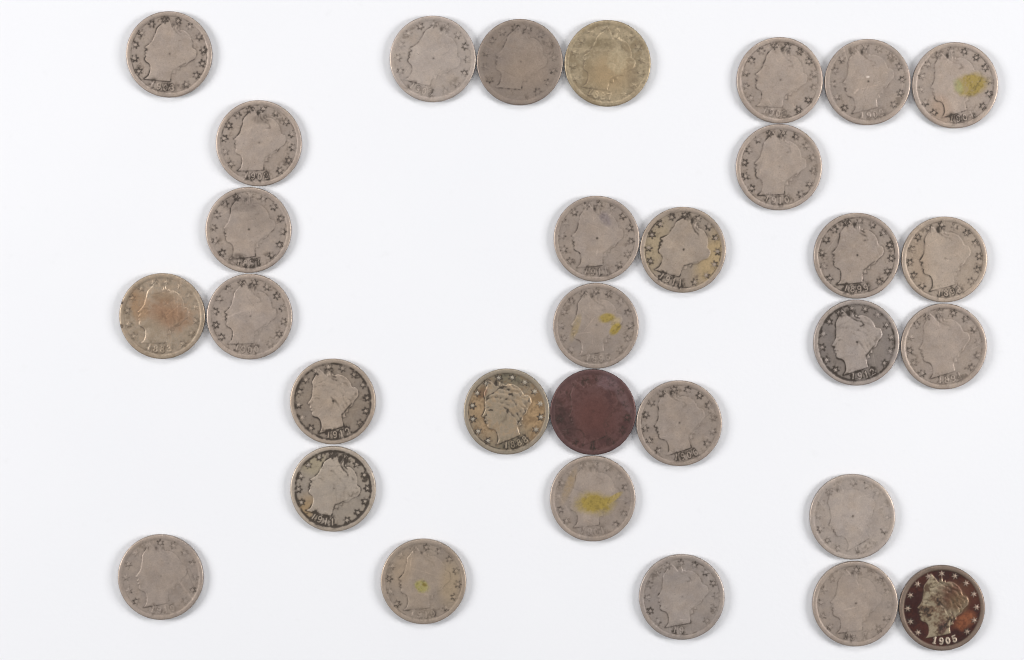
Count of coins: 31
